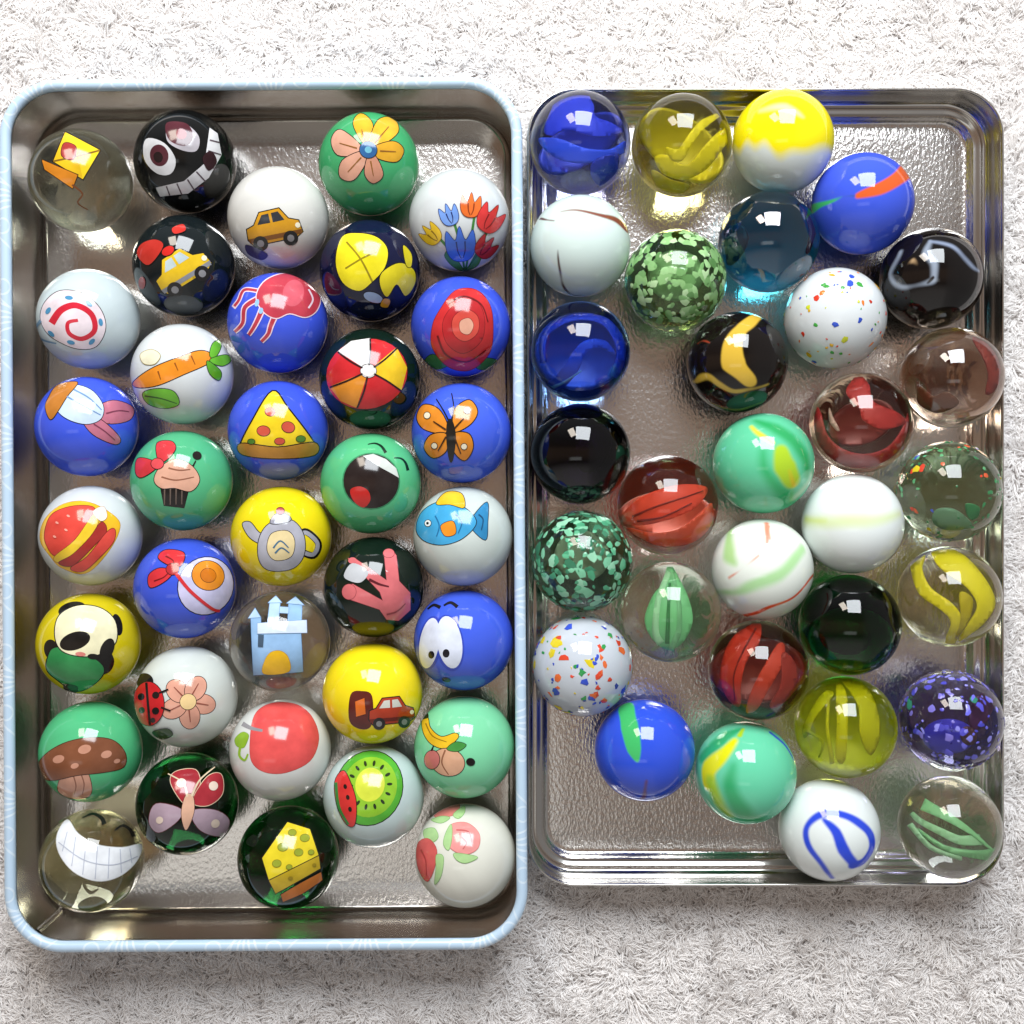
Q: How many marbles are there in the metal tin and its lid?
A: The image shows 66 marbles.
